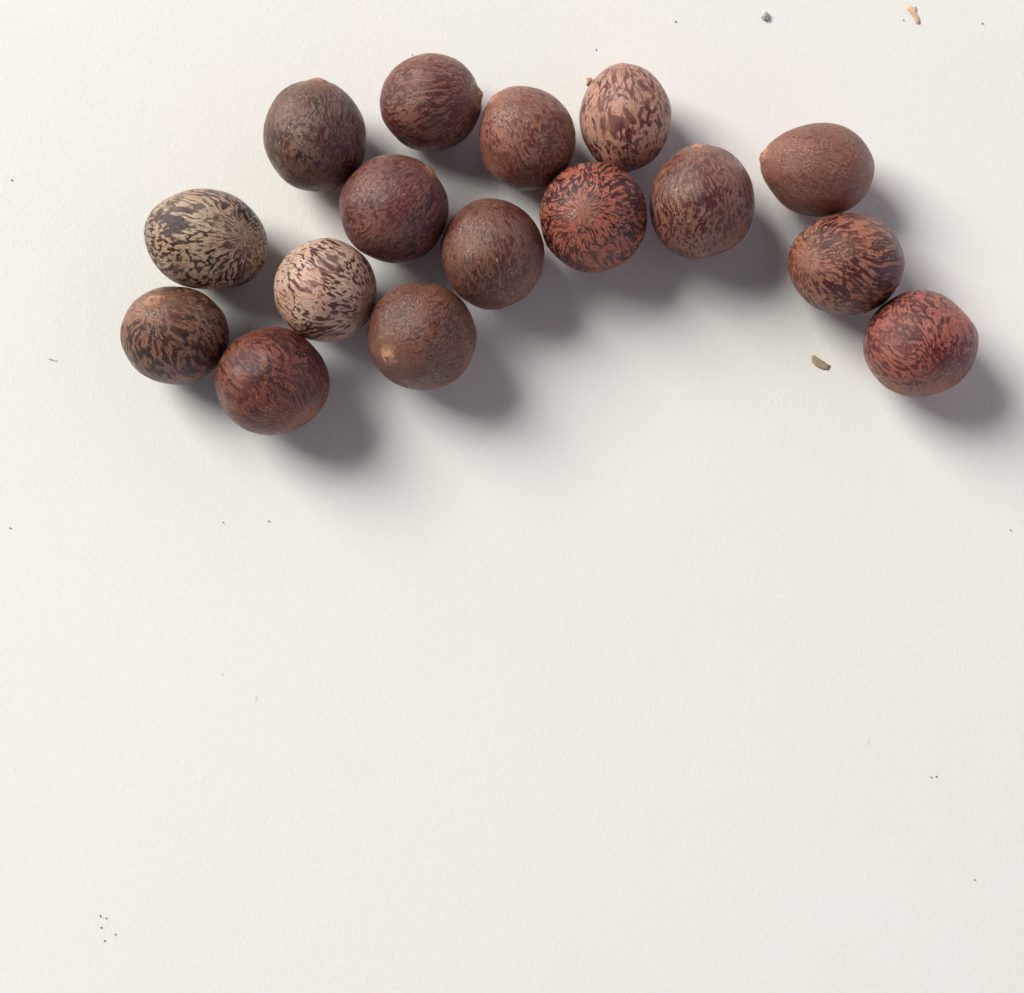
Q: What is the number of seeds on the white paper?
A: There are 16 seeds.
